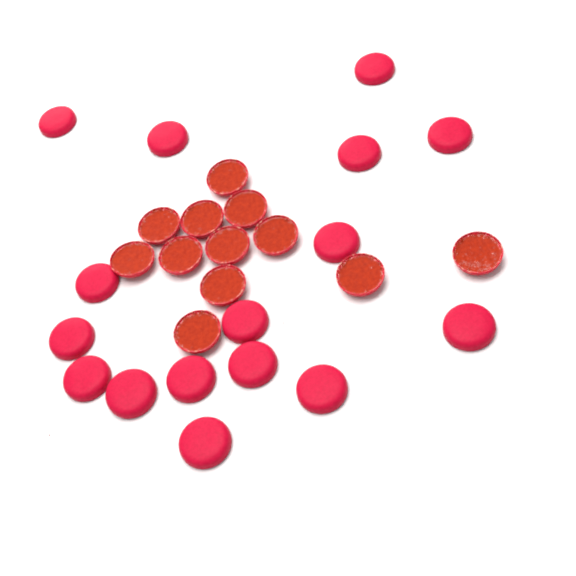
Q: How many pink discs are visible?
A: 16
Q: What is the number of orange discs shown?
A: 12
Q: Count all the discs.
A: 28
